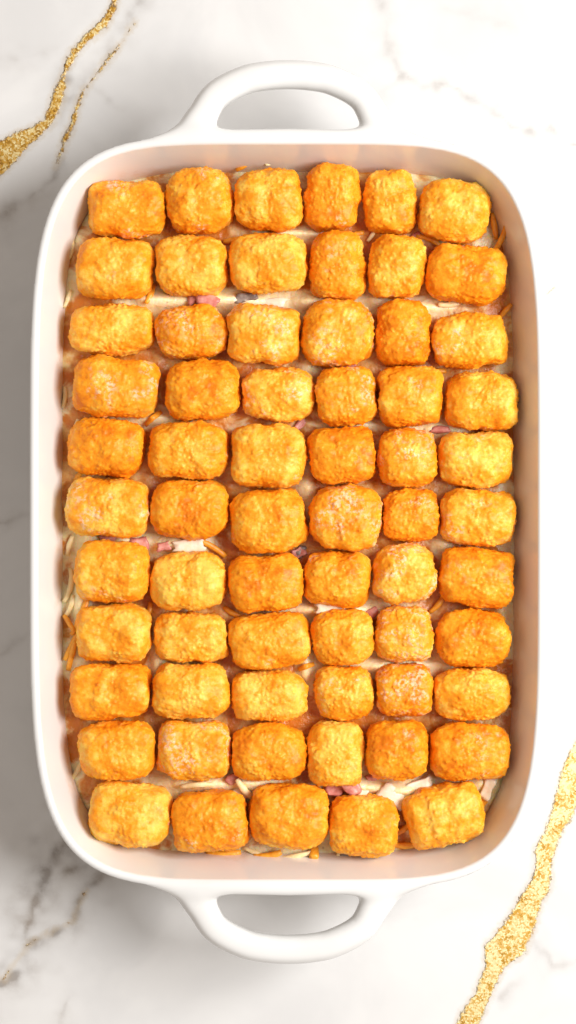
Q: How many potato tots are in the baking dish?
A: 65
